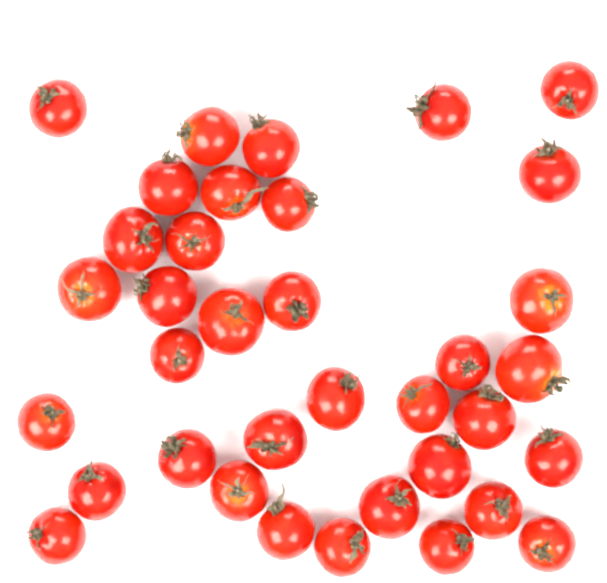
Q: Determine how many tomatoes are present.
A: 36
